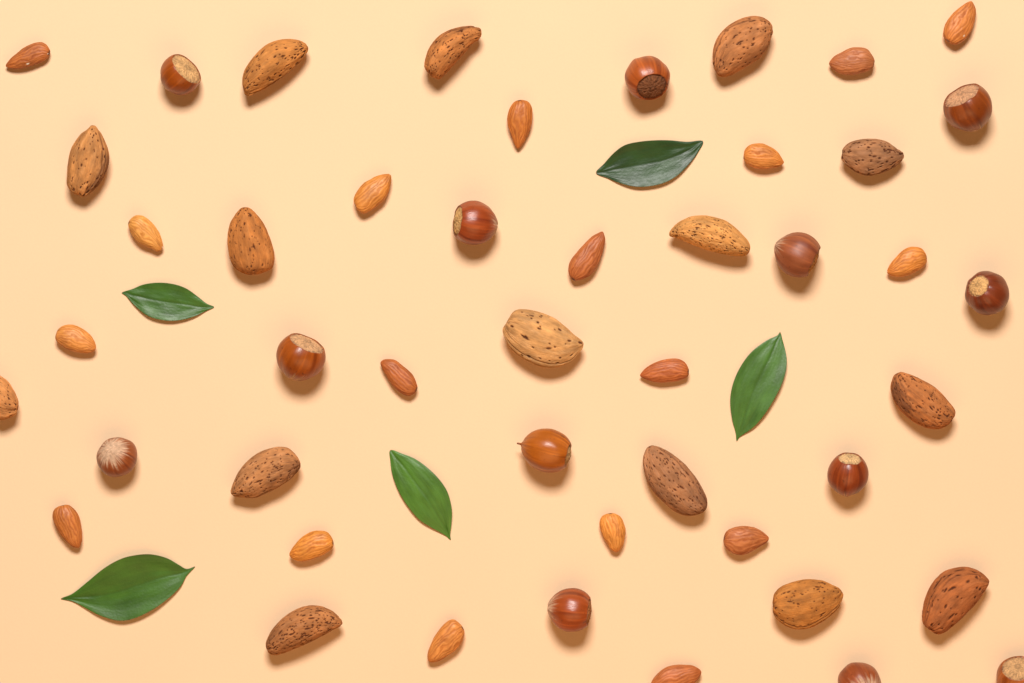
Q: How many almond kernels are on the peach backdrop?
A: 18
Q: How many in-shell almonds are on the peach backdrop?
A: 15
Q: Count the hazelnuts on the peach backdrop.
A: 13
